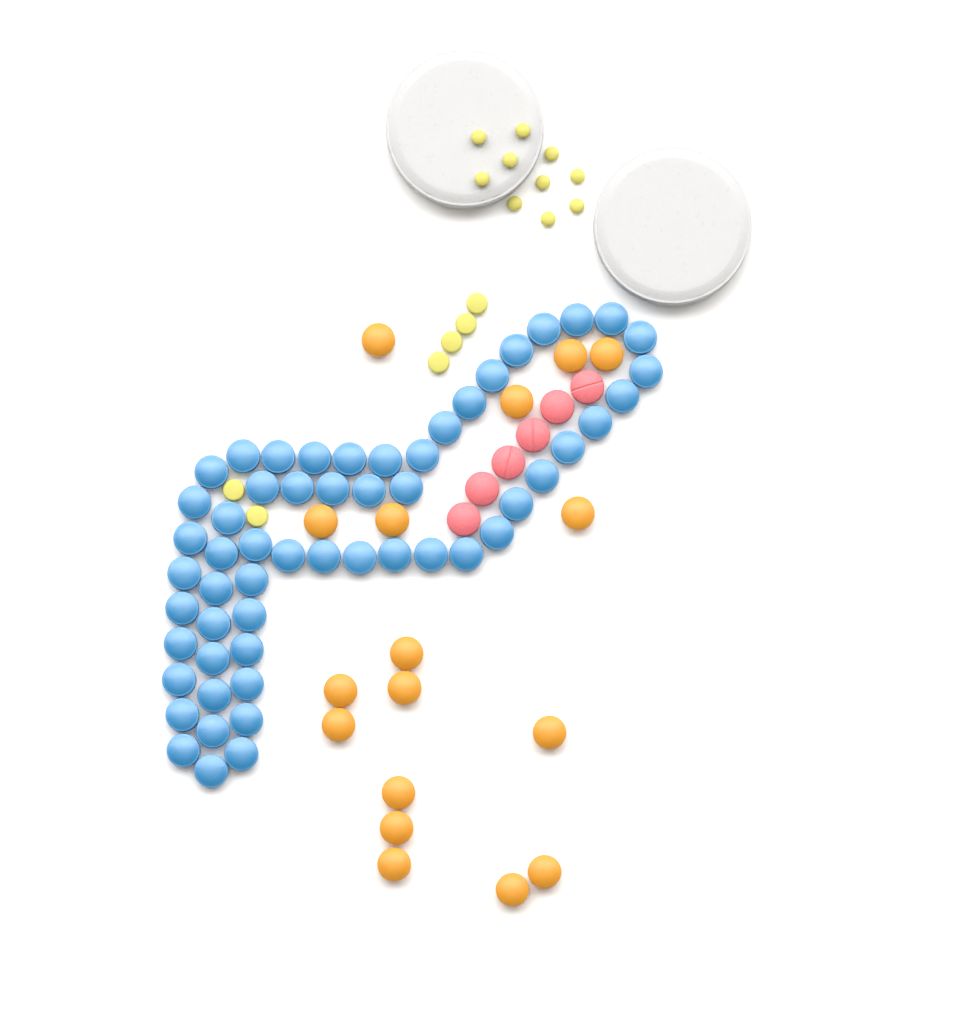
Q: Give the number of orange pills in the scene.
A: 17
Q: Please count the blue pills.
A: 56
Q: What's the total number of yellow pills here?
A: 16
